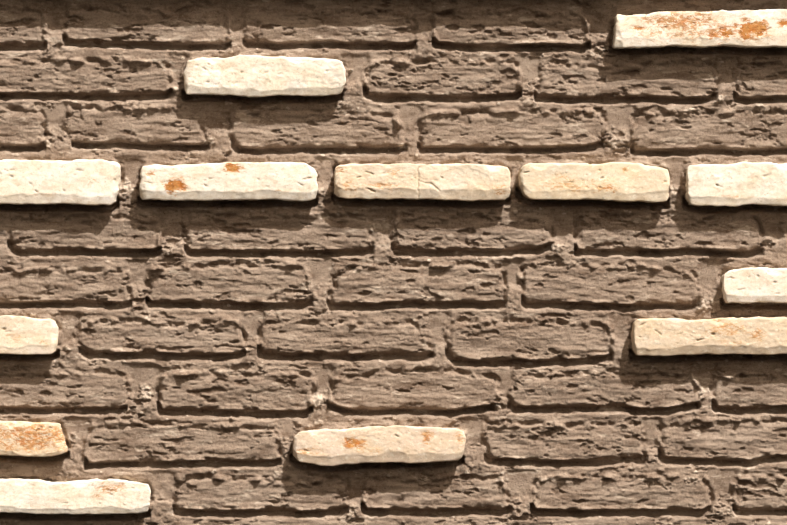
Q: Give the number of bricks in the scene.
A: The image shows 13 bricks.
